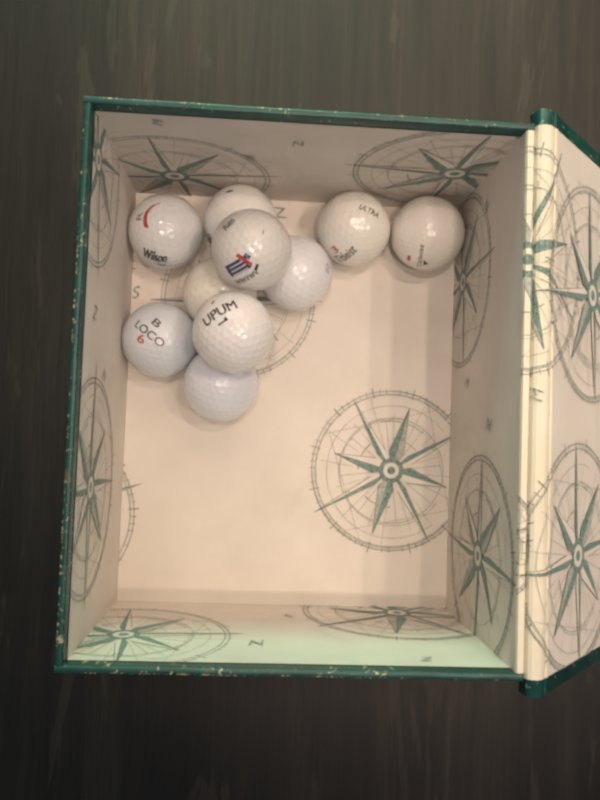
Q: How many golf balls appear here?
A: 10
